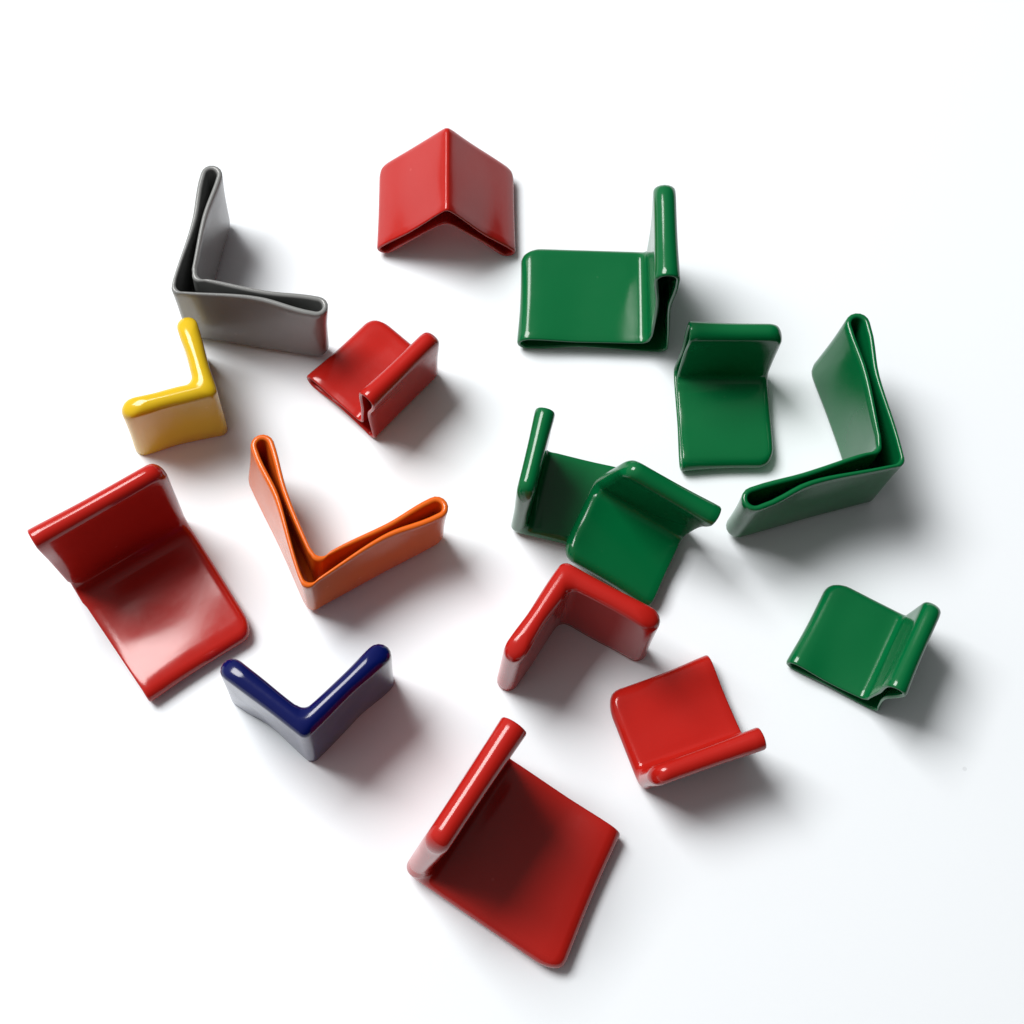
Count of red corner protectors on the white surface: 6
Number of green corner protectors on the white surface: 6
